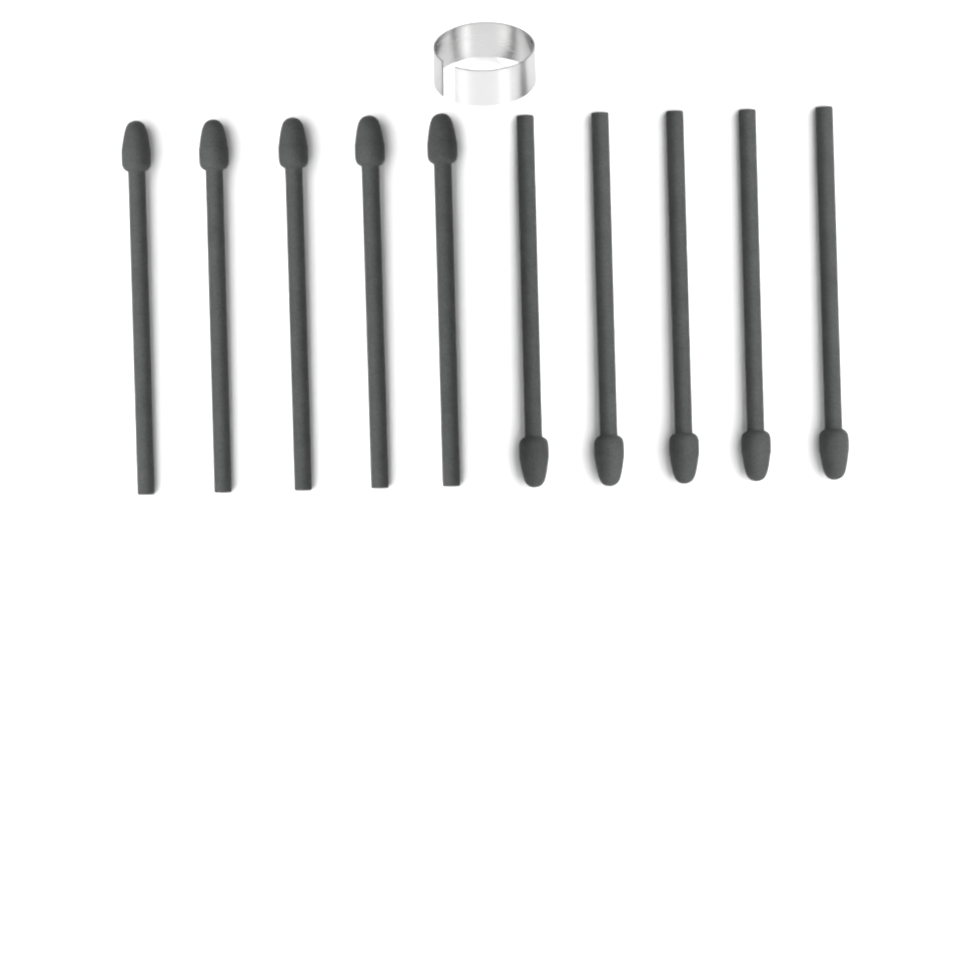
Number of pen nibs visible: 10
